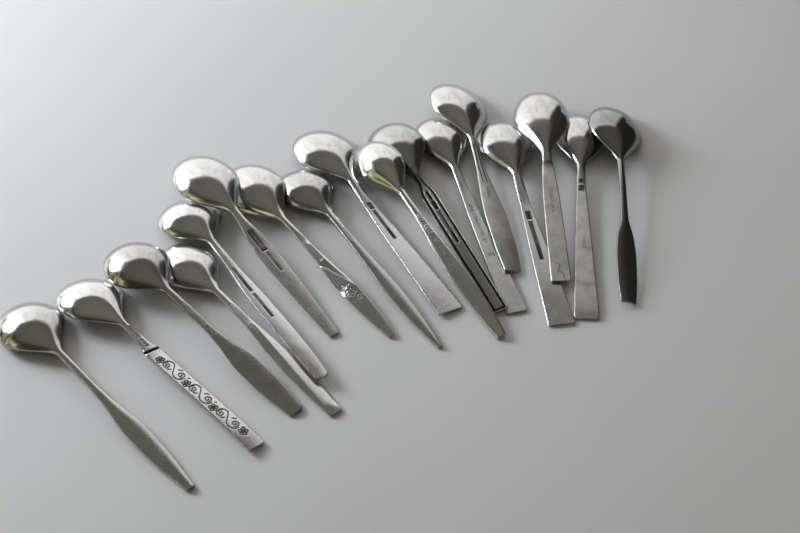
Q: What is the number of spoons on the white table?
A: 17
